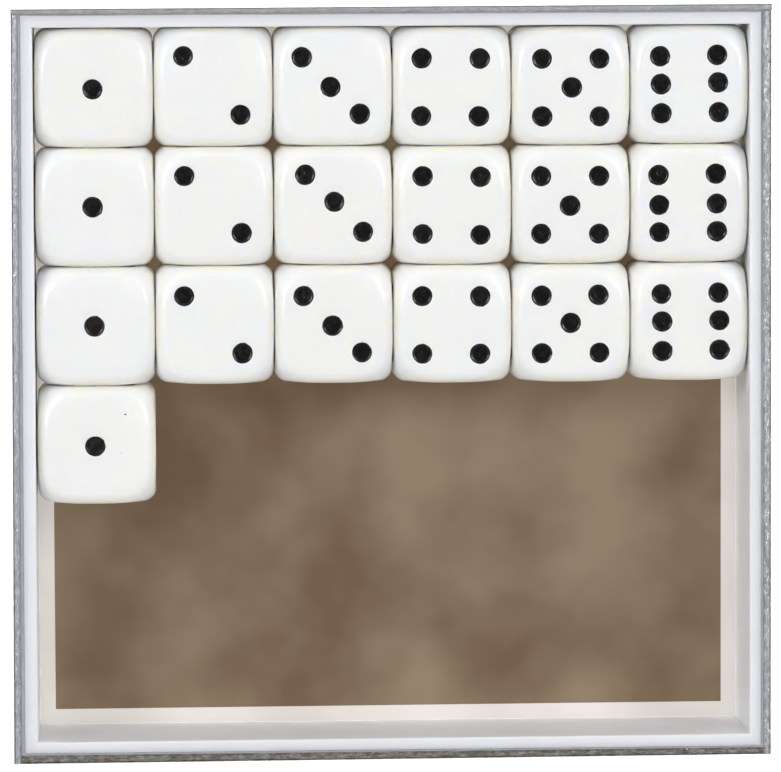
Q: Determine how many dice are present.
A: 19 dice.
